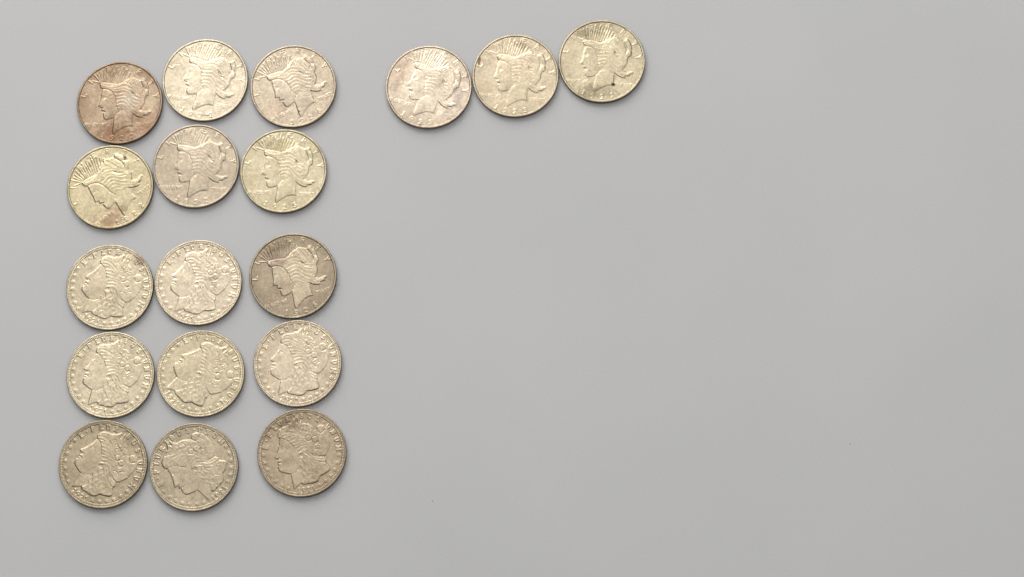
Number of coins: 18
